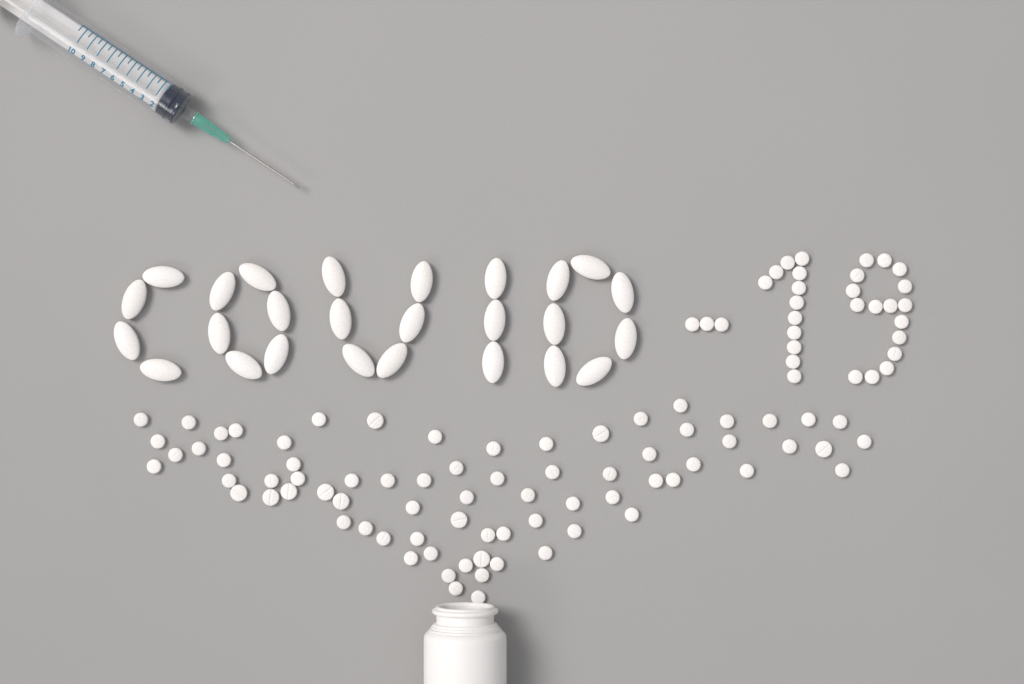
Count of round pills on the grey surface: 105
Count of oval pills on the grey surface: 26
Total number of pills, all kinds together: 131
